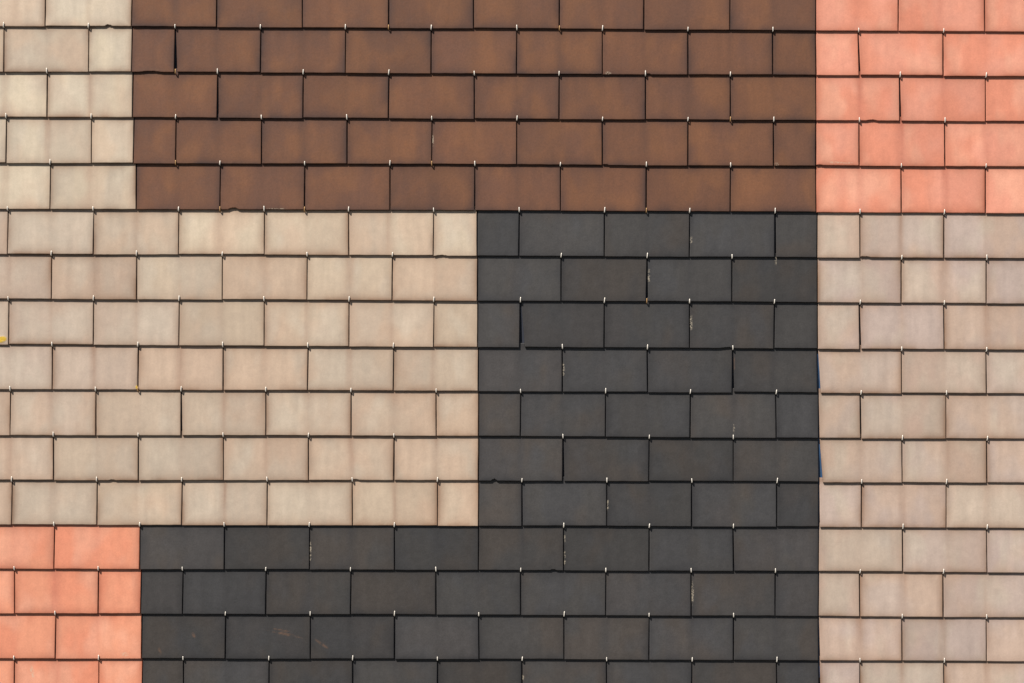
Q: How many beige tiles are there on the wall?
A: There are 91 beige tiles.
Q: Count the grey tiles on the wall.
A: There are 66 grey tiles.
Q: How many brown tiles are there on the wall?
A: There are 42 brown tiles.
